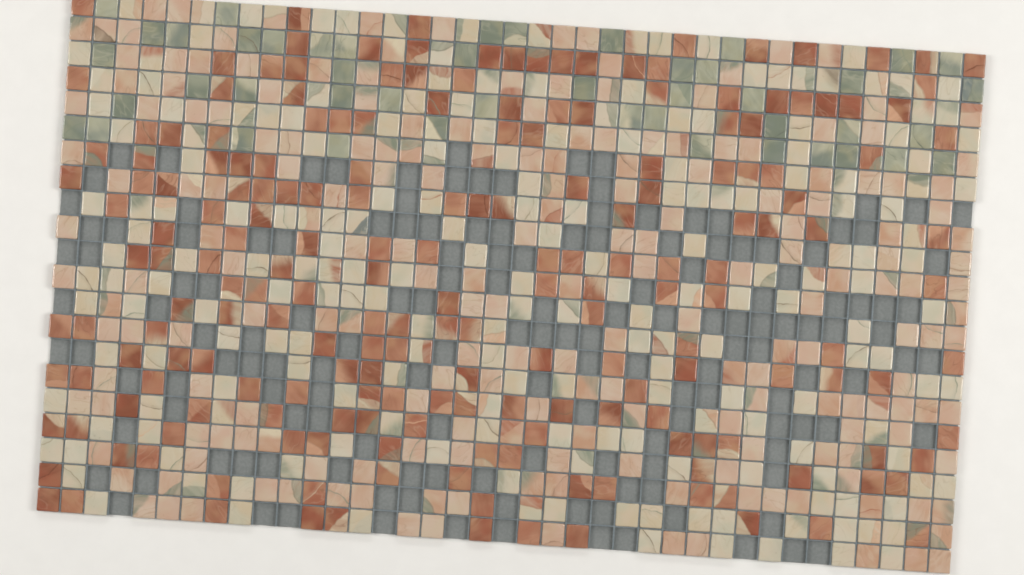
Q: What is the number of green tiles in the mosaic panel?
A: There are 46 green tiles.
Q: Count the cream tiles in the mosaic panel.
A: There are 200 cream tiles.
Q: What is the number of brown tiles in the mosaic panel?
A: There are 199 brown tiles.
